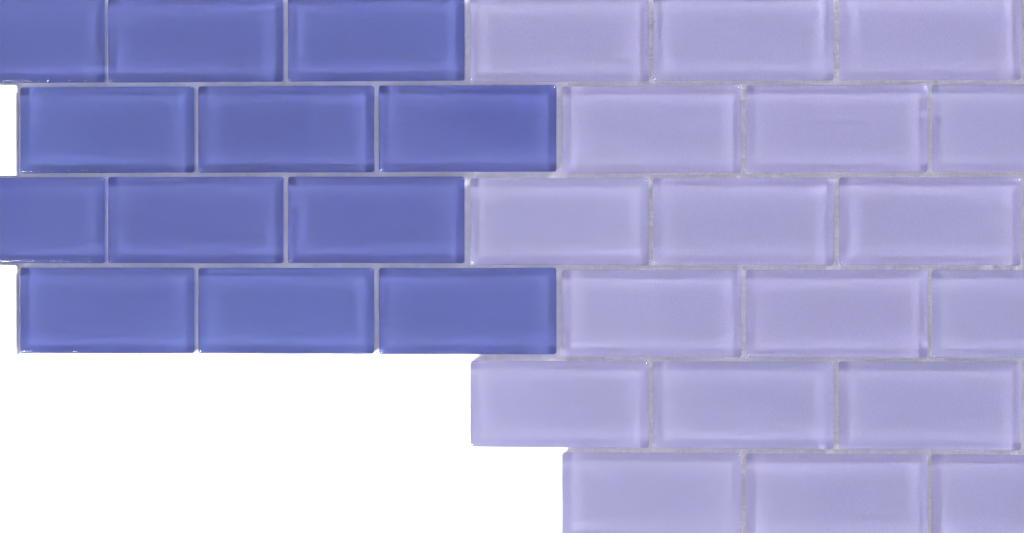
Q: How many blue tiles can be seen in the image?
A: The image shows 12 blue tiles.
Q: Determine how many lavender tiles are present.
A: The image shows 18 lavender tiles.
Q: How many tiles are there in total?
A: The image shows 30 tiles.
